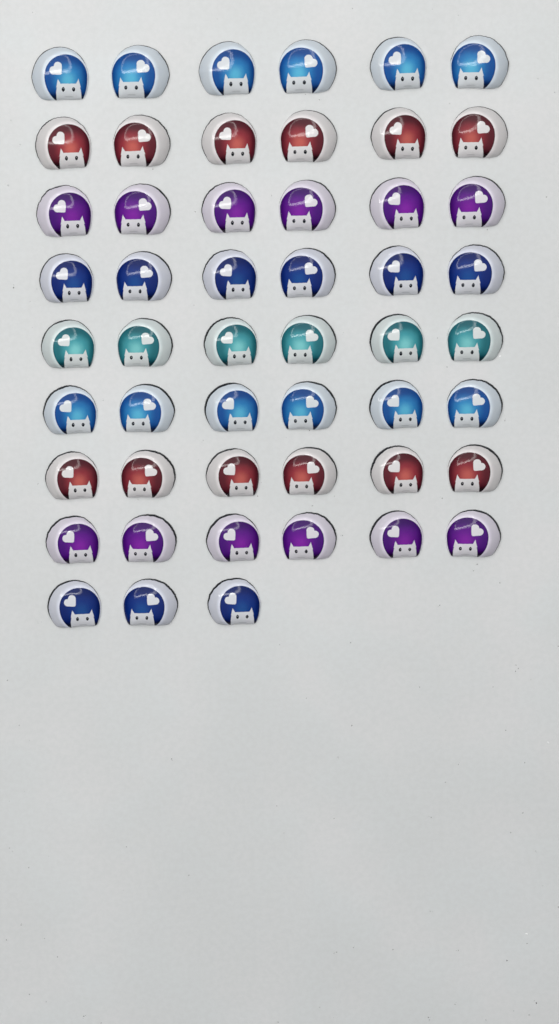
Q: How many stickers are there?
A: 51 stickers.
